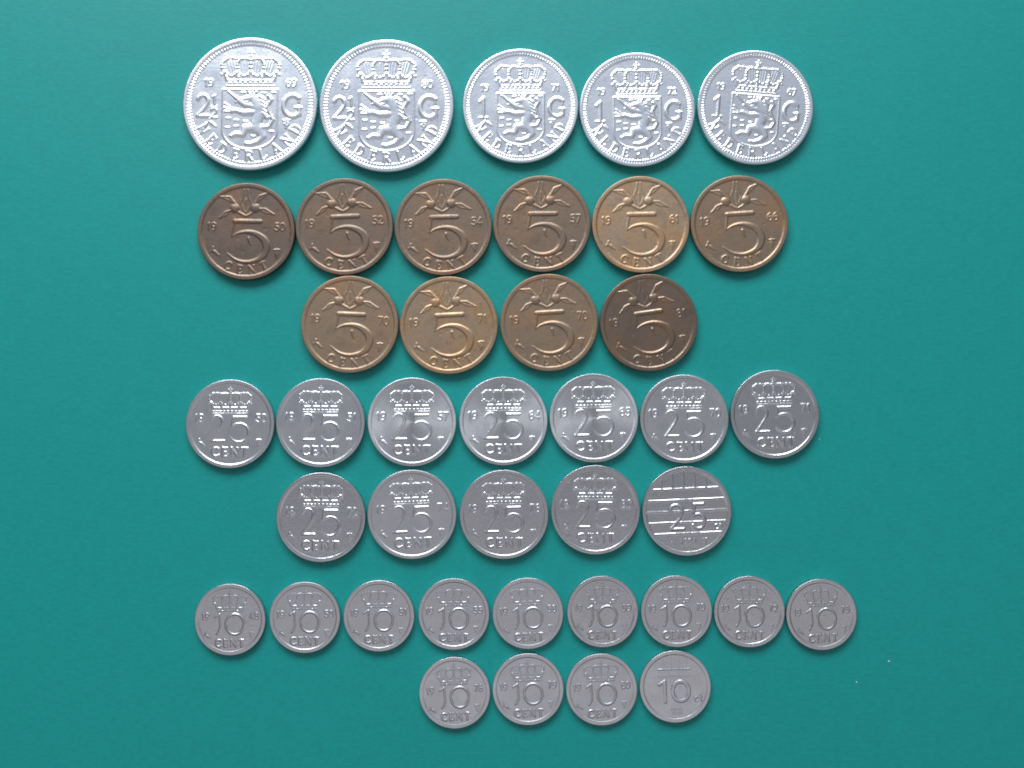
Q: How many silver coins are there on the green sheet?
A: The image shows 30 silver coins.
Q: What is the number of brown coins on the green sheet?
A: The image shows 10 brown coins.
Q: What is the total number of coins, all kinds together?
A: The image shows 40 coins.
